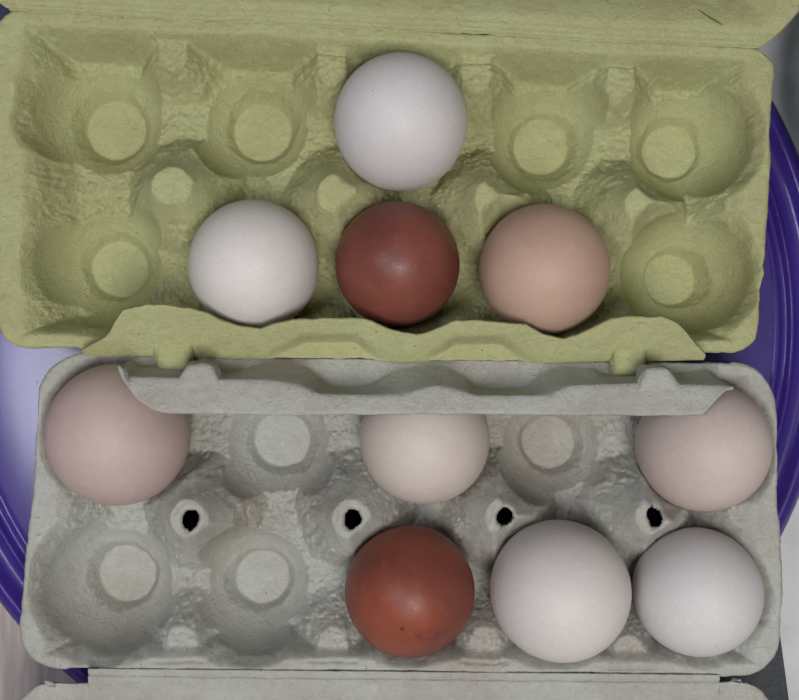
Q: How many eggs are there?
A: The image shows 10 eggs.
